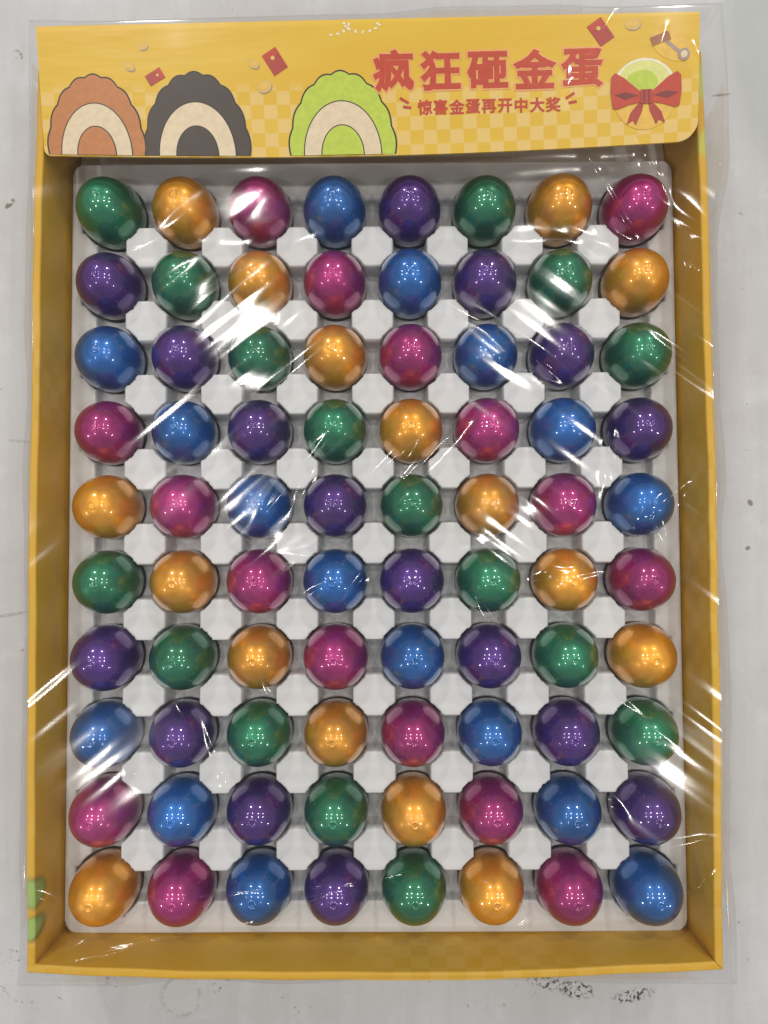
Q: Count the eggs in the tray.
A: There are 80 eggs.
